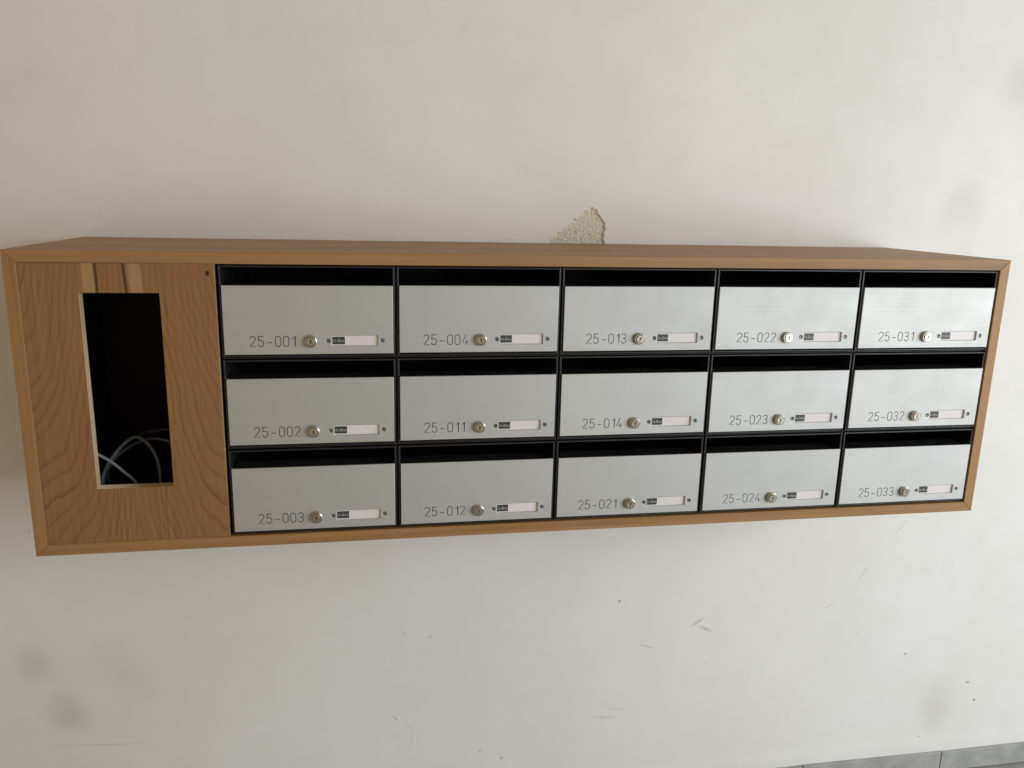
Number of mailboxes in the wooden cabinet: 15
